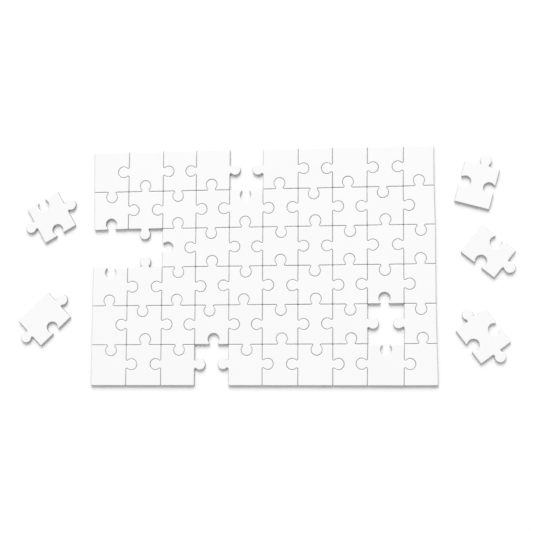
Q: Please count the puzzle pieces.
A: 60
